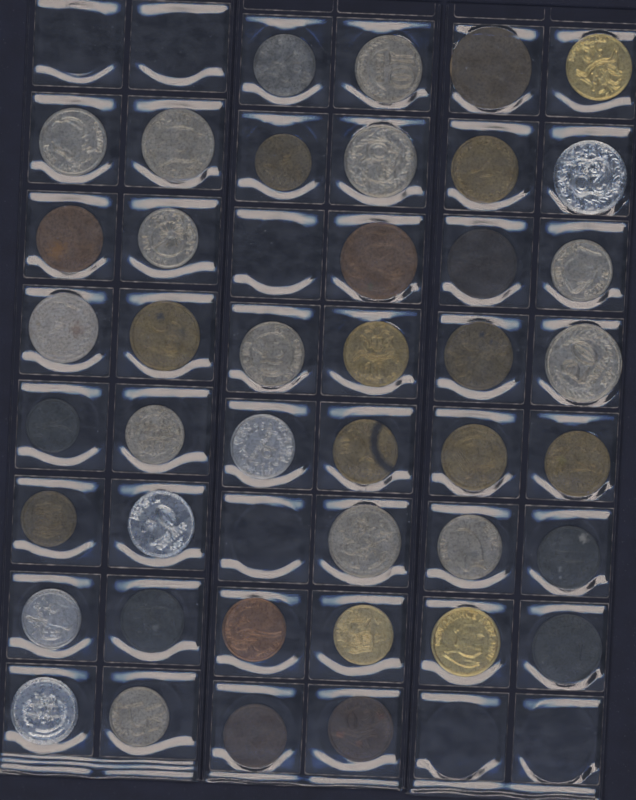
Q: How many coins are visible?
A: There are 42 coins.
